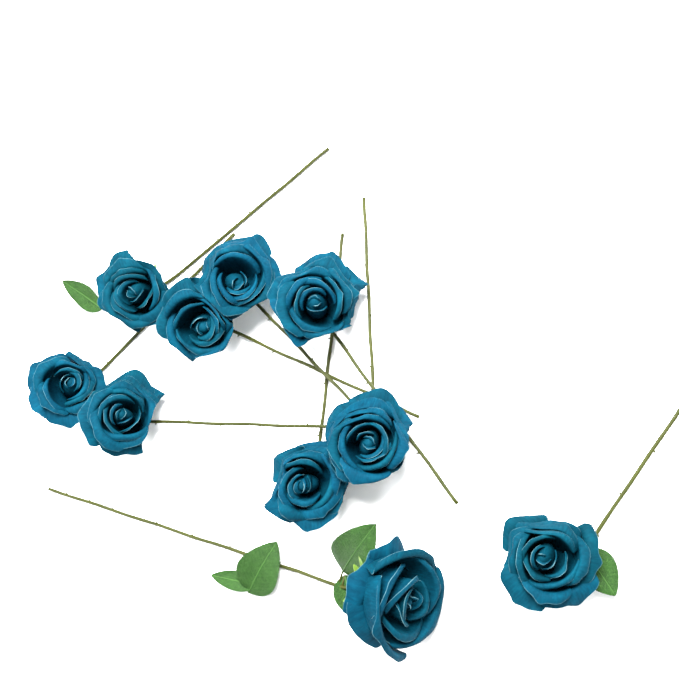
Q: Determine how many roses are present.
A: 10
